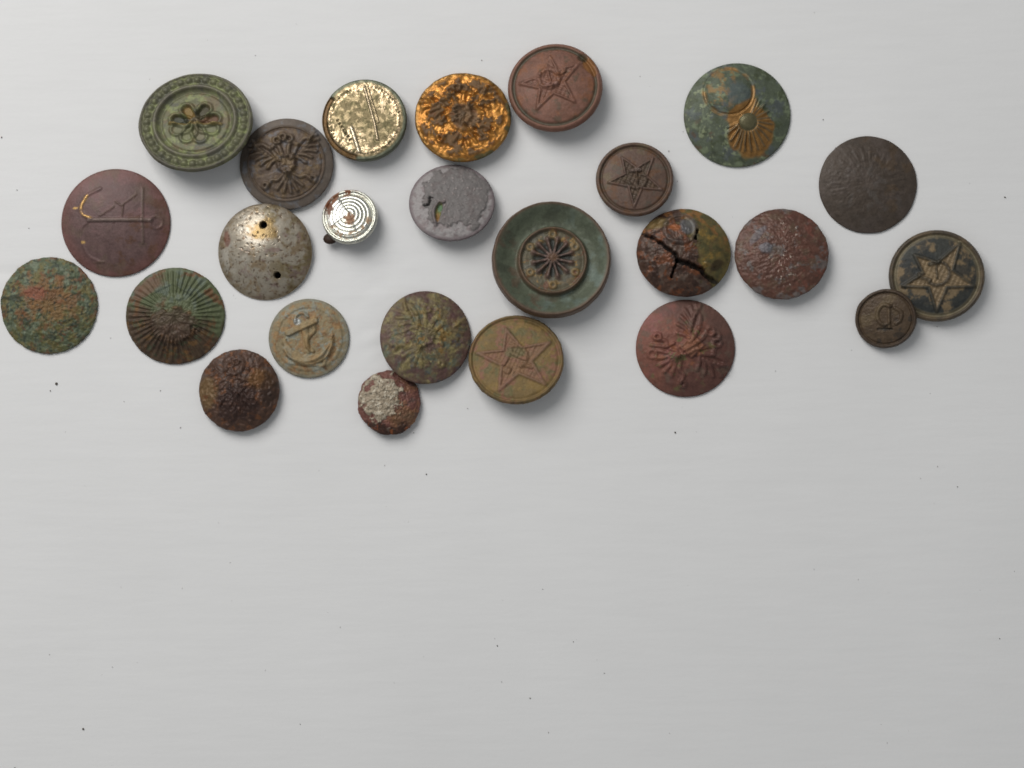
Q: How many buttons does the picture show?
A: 25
